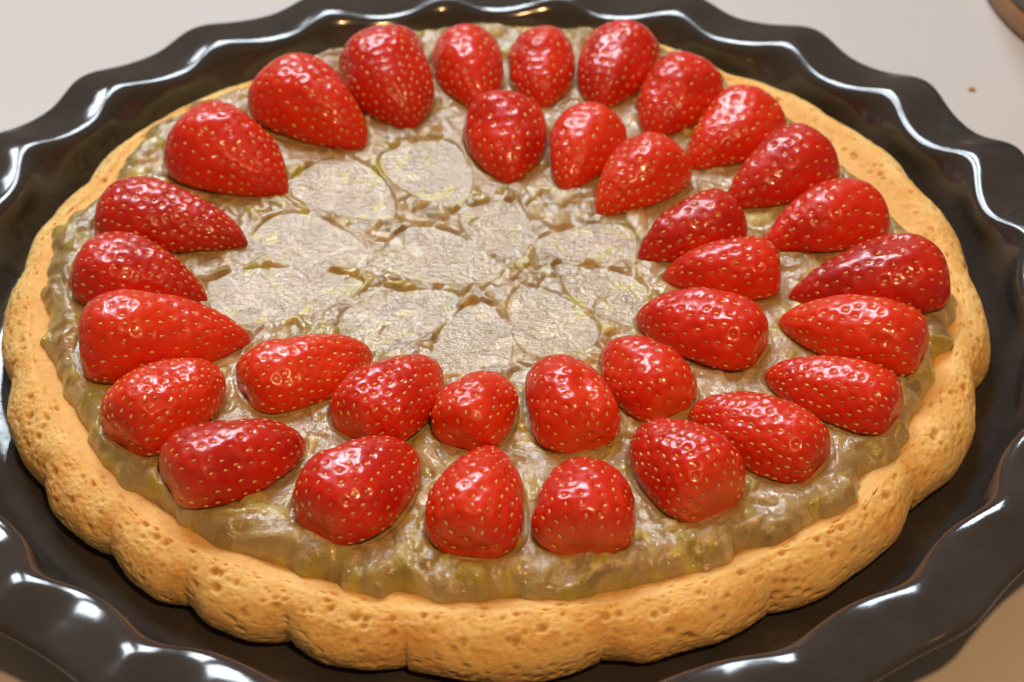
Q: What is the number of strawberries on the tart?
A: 34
